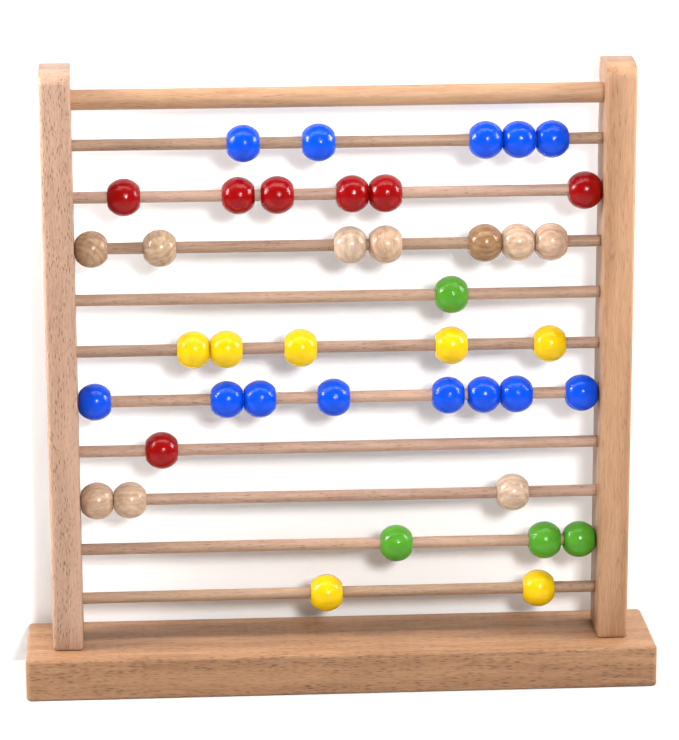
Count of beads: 41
